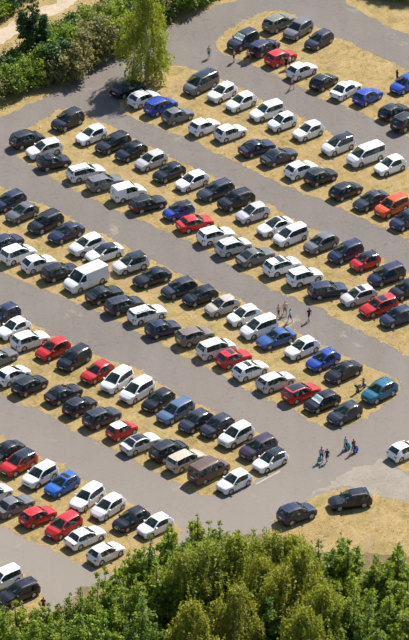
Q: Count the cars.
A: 152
